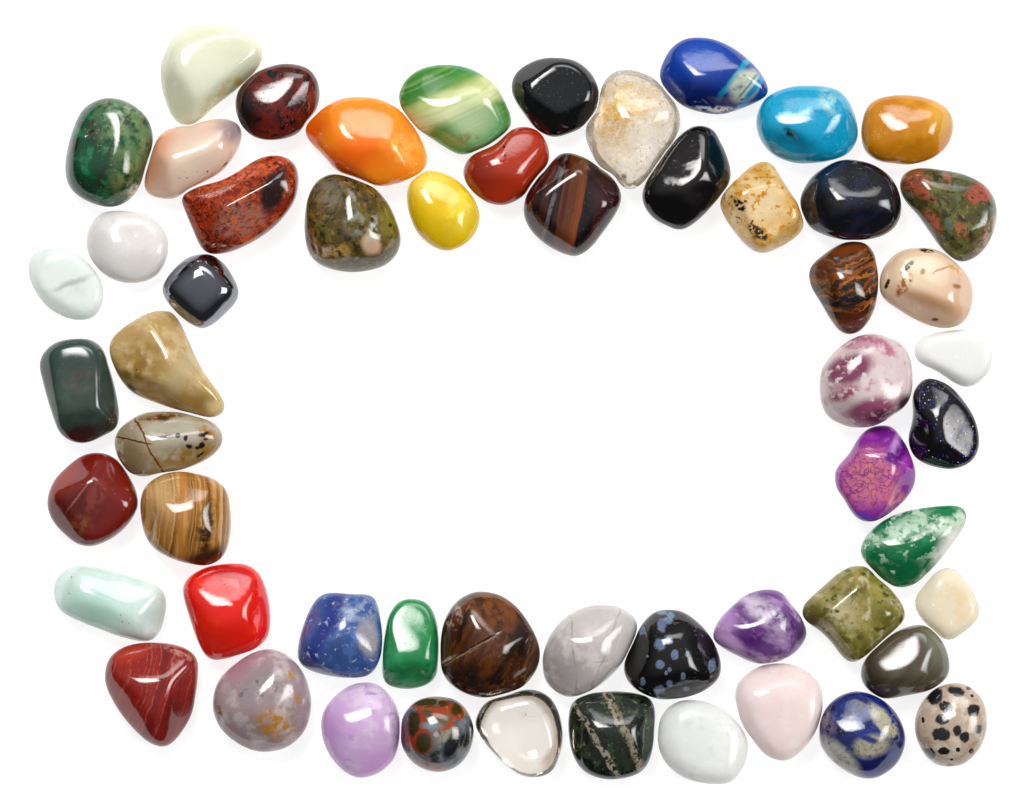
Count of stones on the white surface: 56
